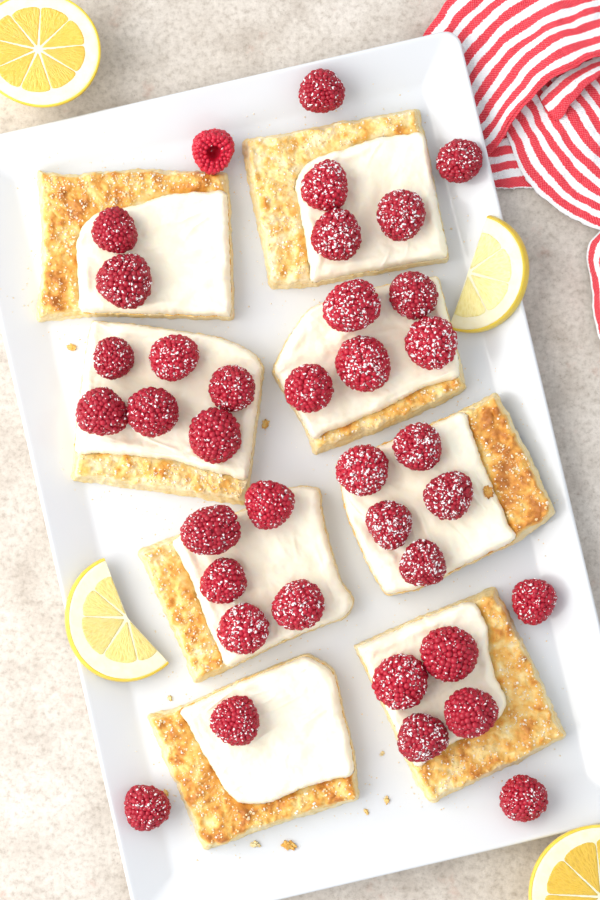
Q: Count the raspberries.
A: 37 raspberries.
